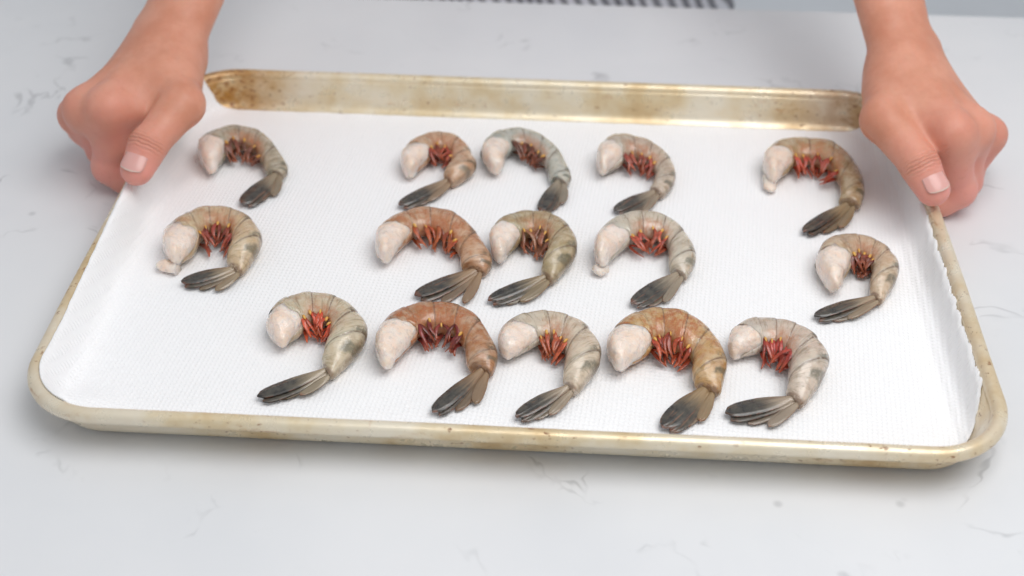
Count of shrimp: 15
